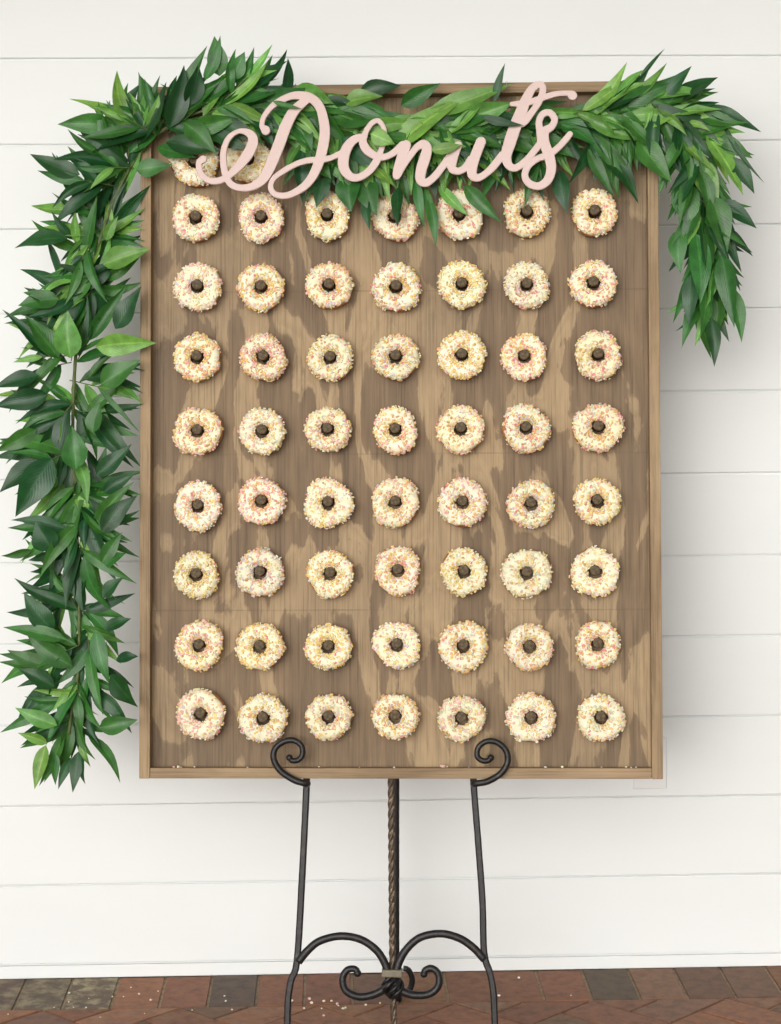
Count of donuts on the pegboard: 58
